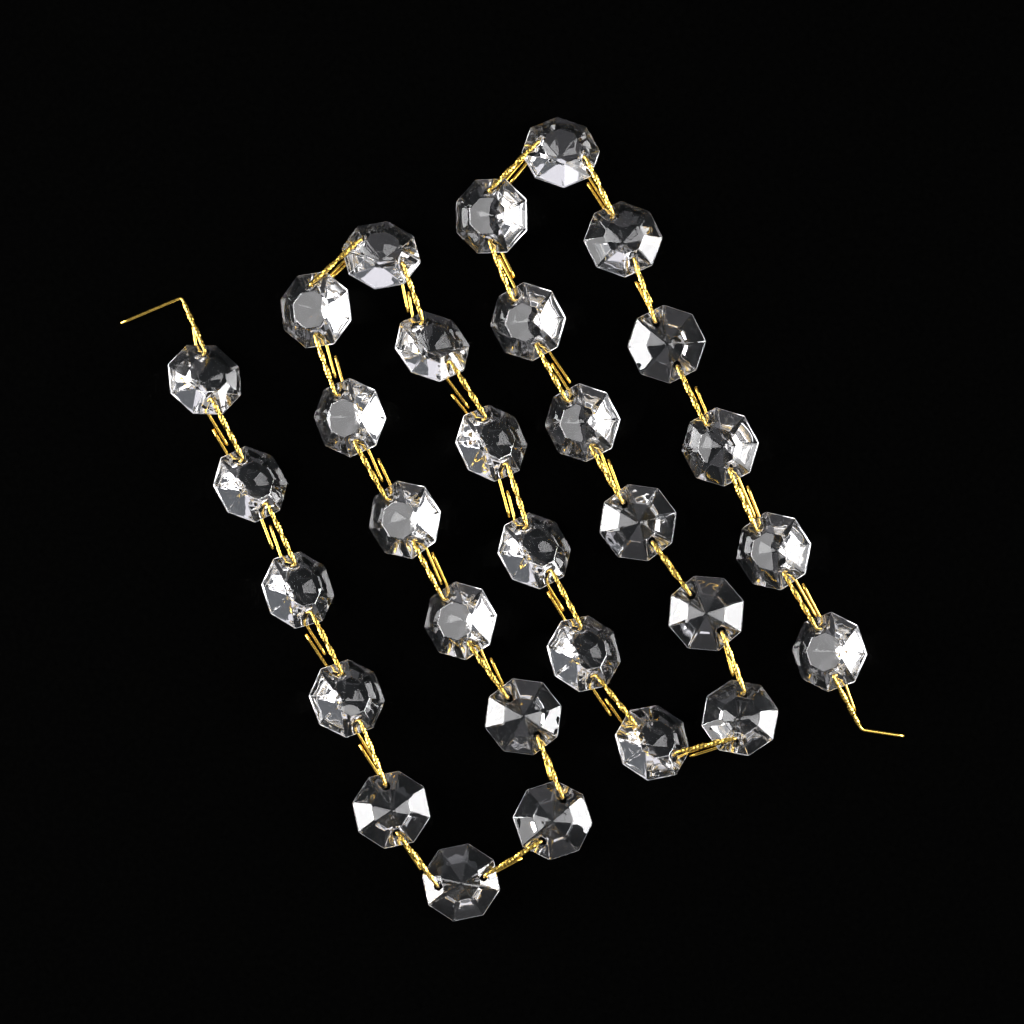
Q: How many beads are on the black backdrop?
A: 30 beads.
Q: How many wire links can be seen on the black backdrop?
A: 31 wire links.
